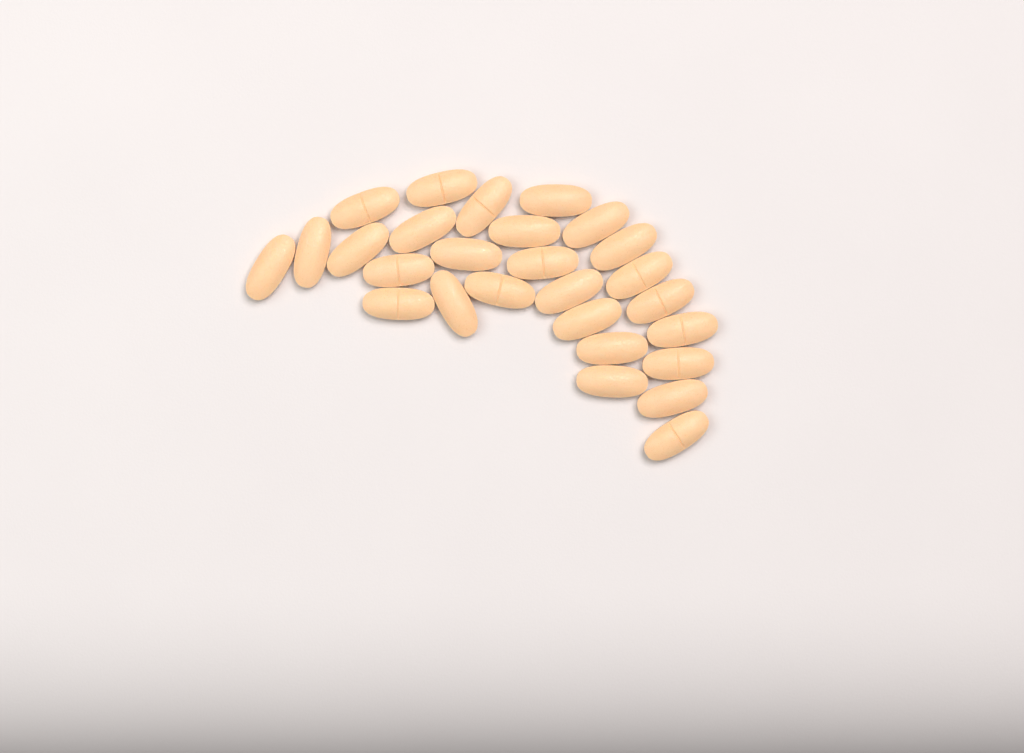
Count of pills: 27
